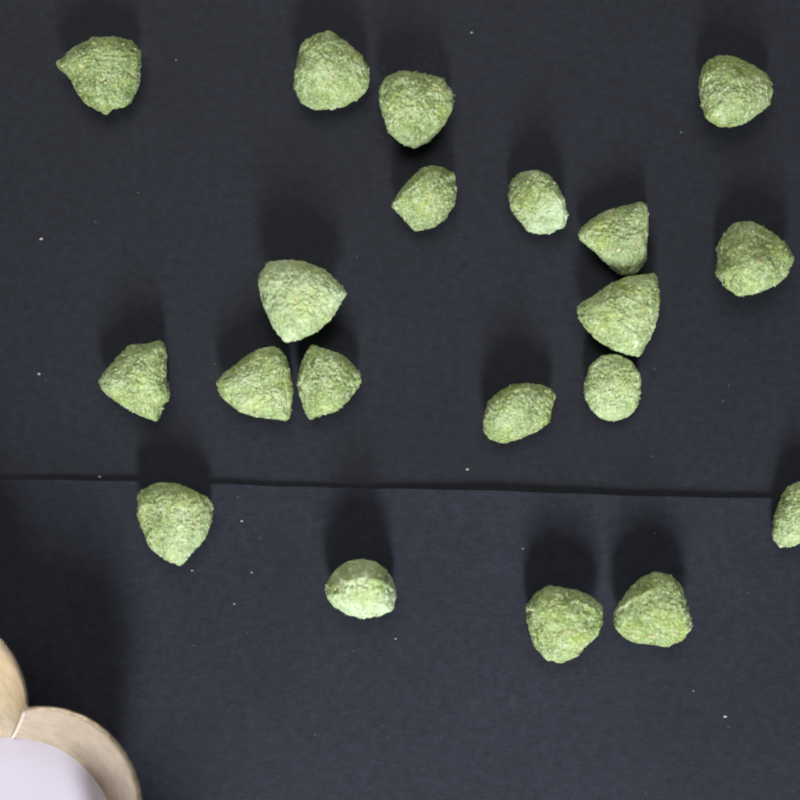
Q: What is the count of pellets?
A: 20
